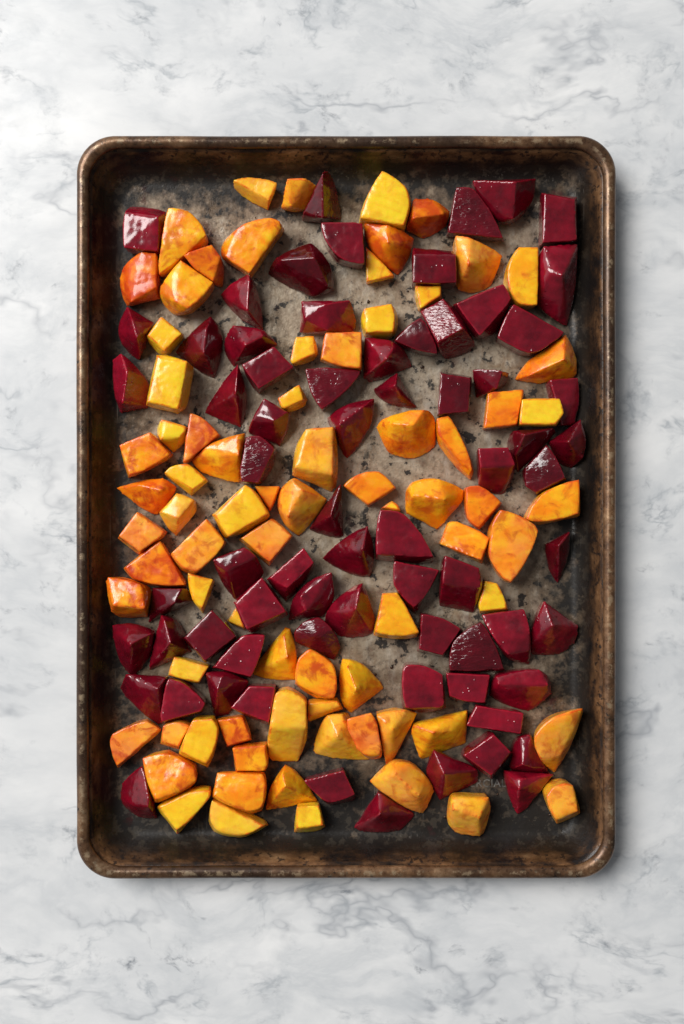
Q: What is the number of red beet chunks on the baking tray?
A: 70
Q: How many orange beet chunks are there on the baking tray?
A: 77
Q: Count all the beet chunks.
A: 147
